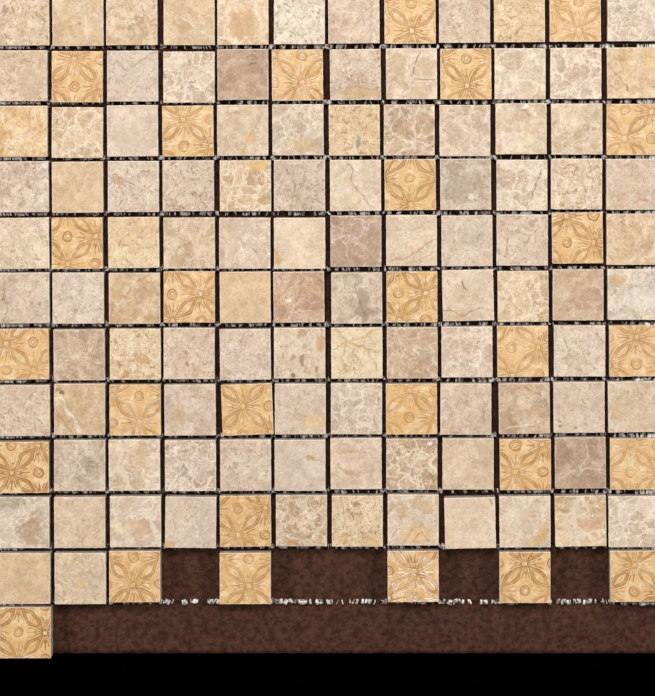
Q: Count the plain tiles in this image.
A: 100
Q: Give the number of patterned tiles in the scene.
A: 28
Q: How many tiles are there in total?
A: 128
